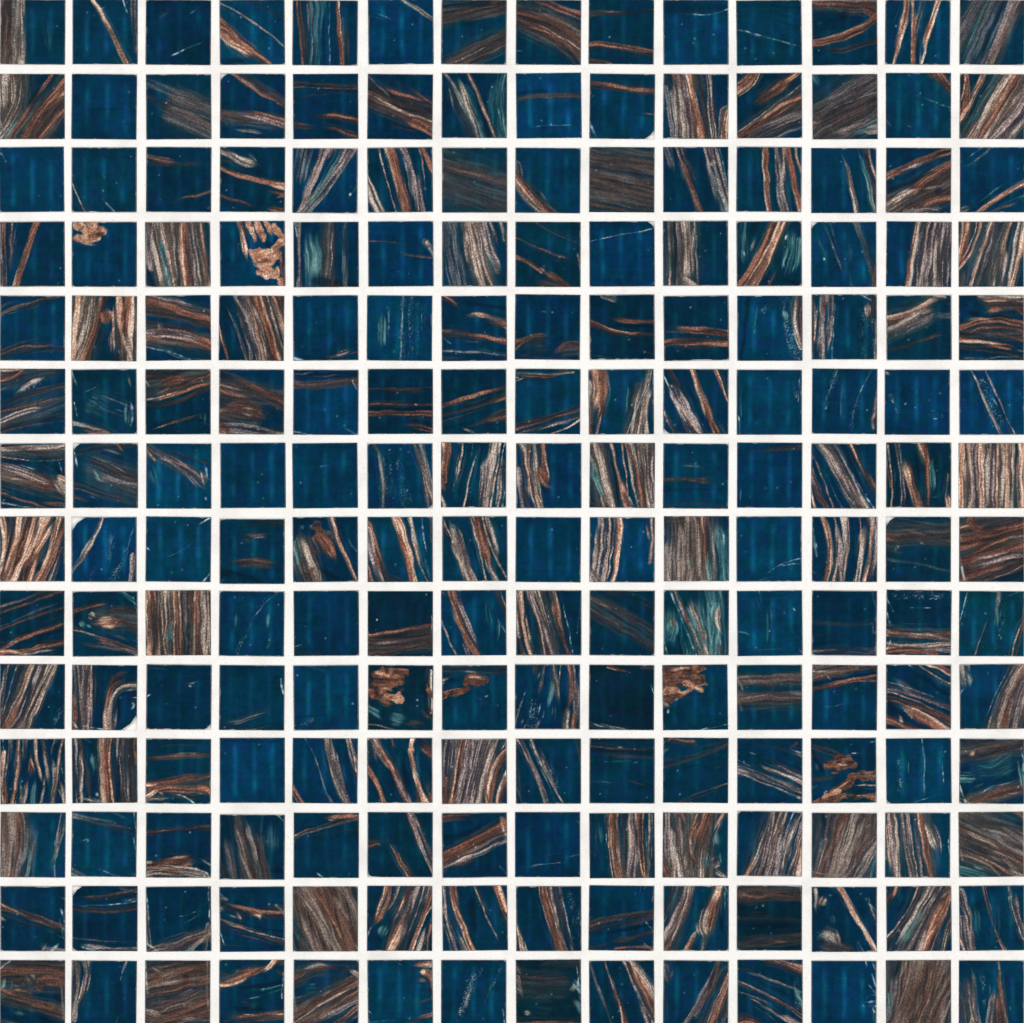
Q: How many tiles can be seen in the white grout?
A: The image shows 196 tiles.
